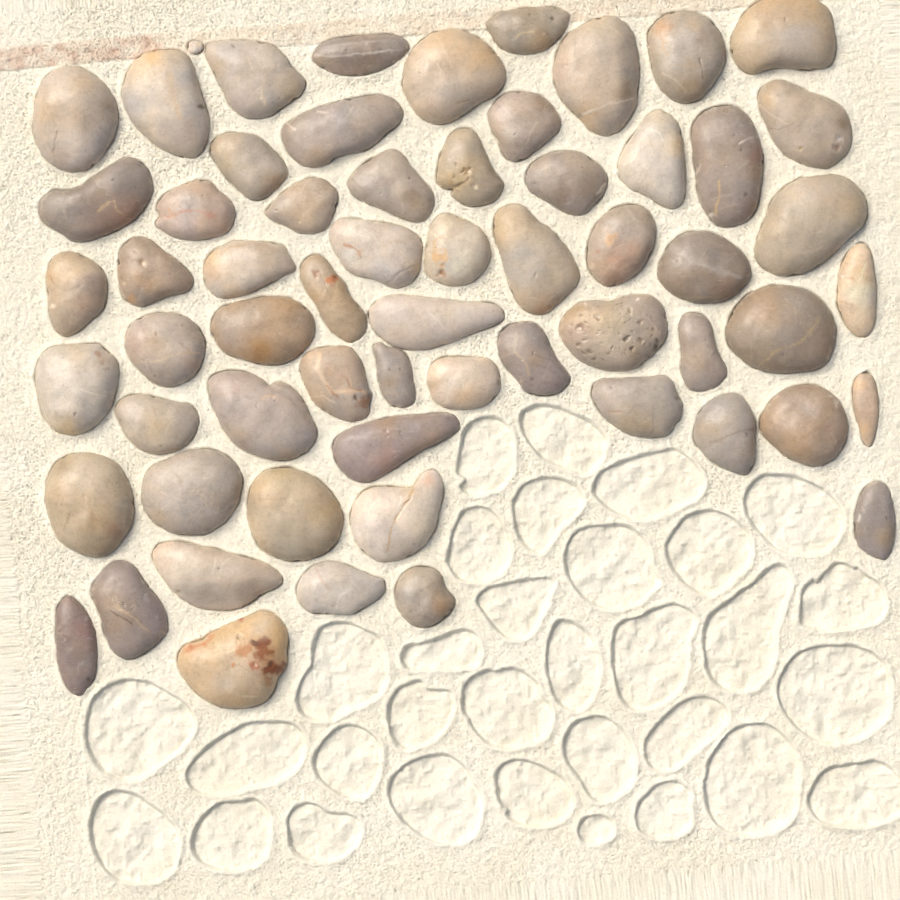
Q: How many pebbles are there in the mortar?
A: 62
